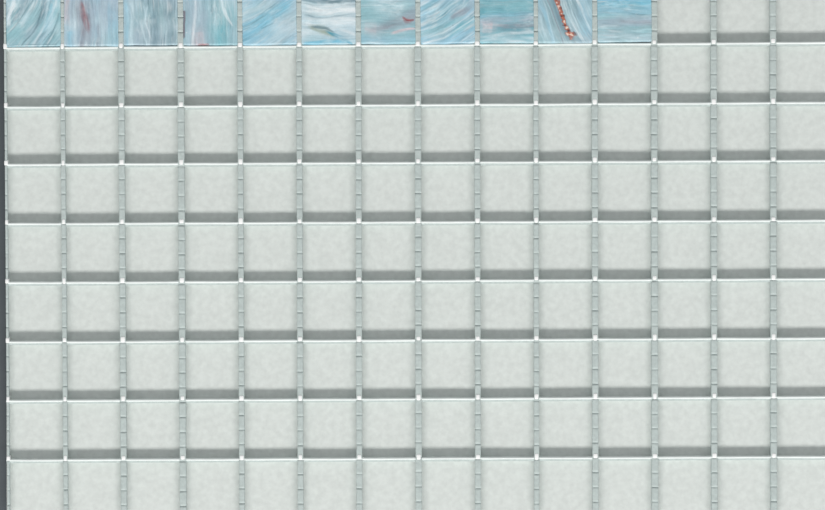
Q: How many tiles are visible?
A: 11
